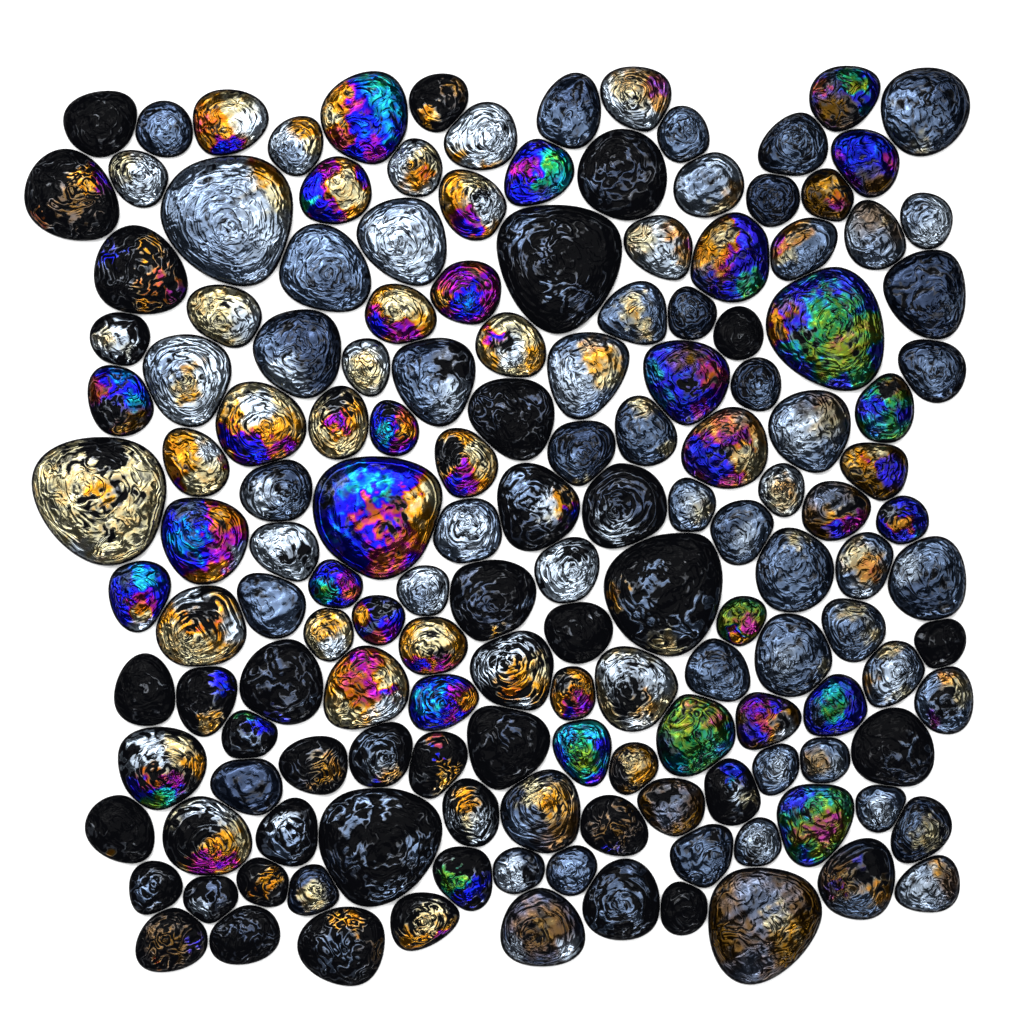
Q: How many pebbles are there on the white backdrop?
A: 154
